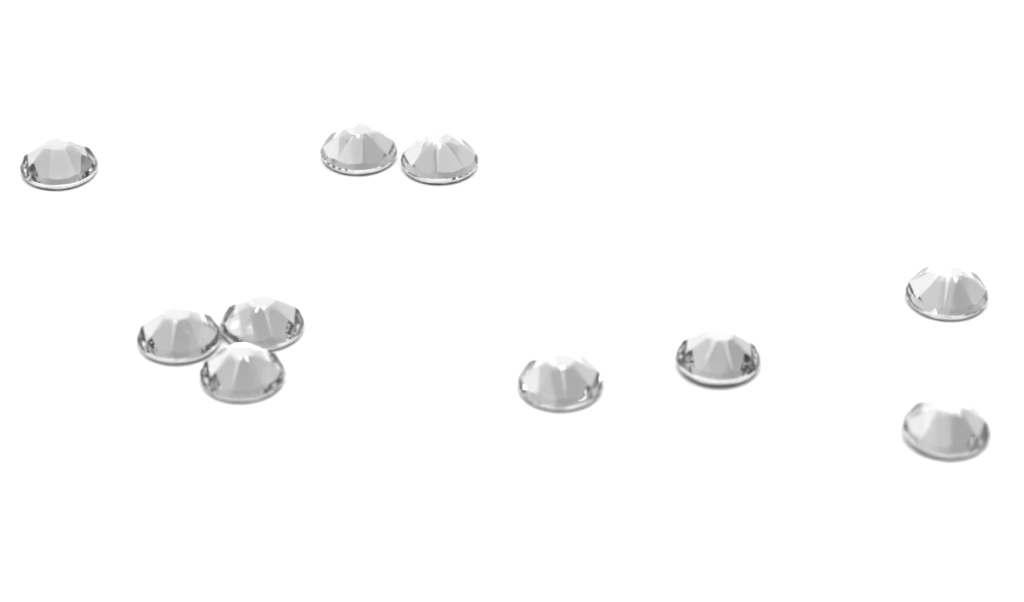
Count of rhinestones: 10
